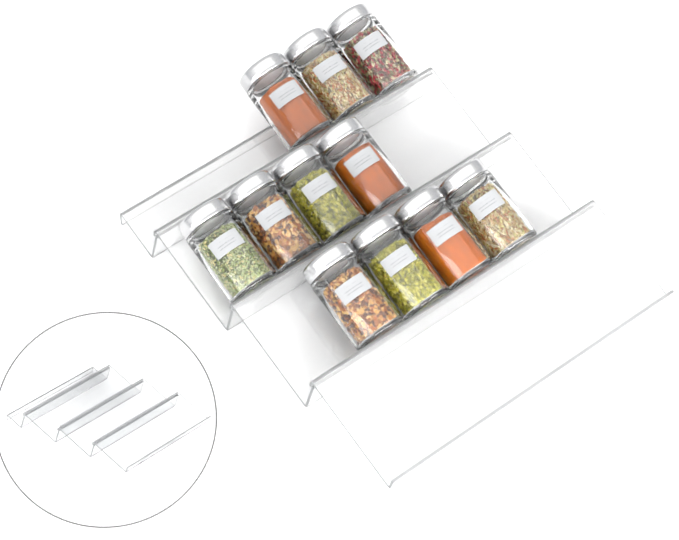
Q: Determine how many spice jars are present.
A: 11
